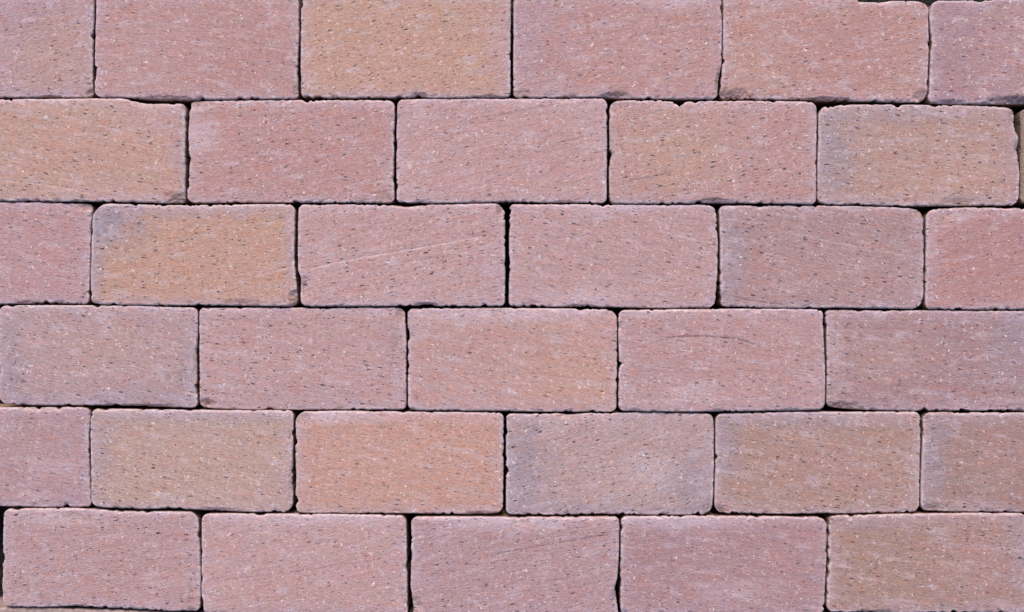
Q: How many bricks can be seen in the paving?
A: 33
